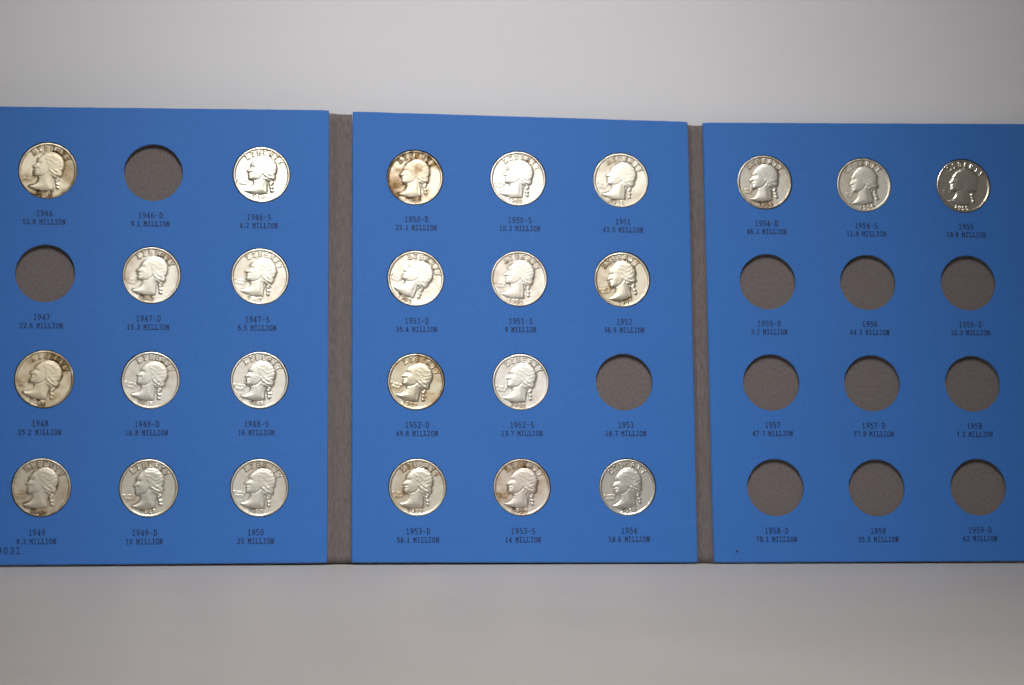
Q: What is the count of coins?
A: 24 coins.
